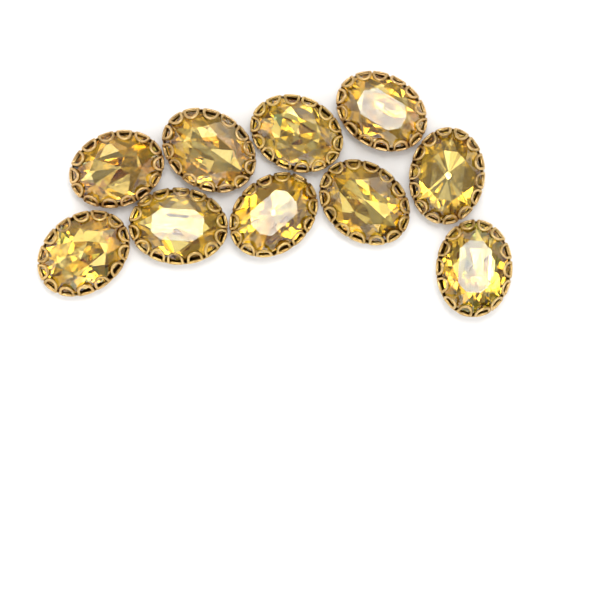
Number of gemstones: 10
